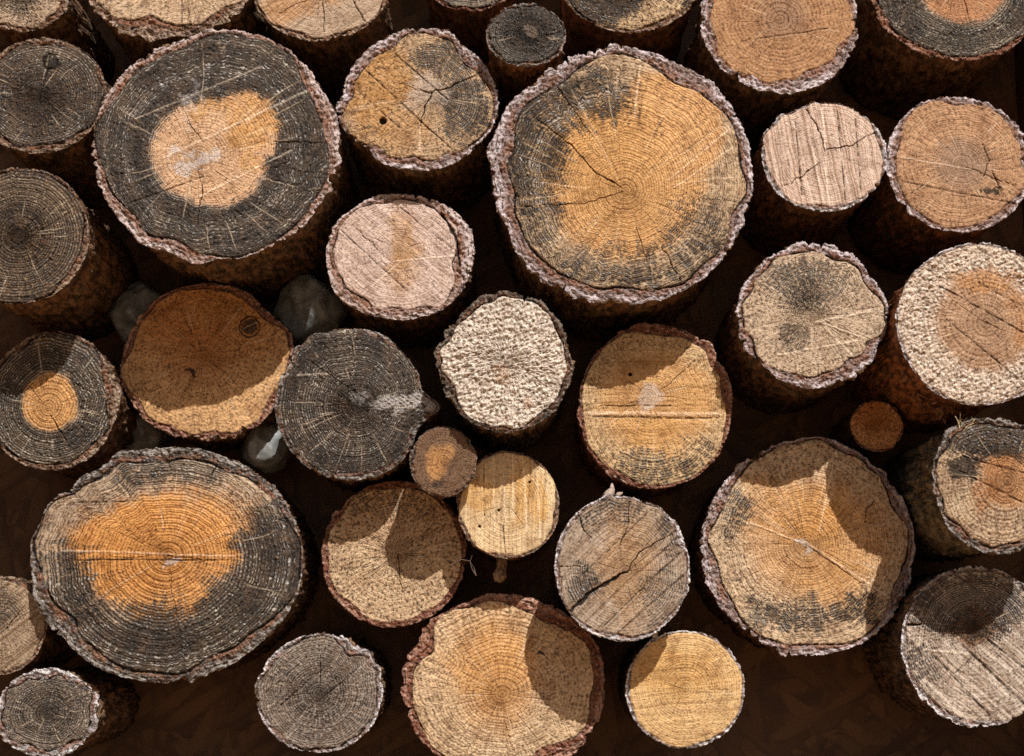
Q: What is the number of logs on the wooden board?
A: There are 37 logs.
